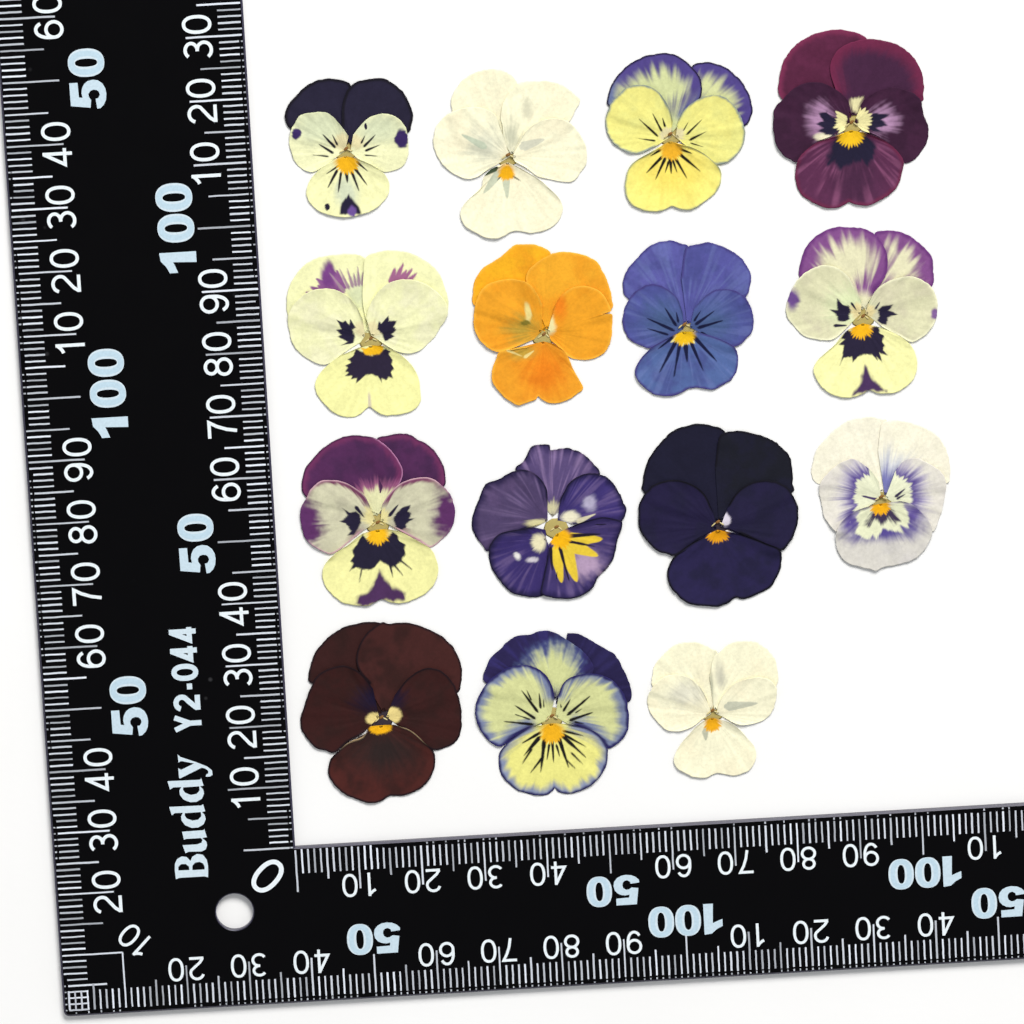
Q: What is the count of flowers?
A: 15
